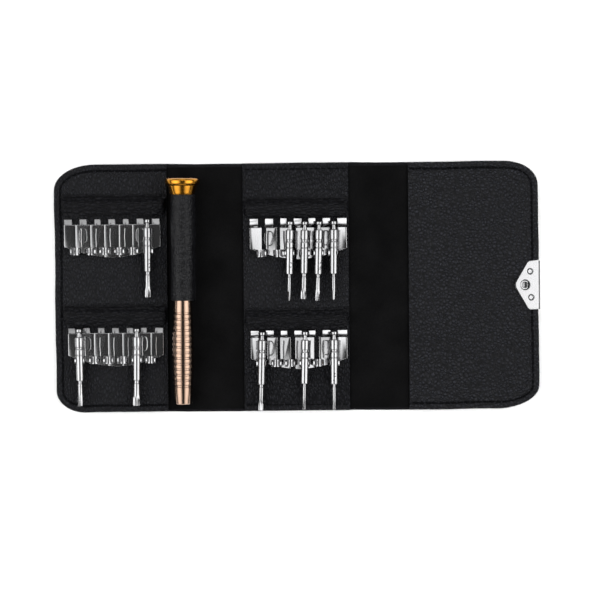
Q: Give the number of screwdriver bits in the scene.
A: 10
